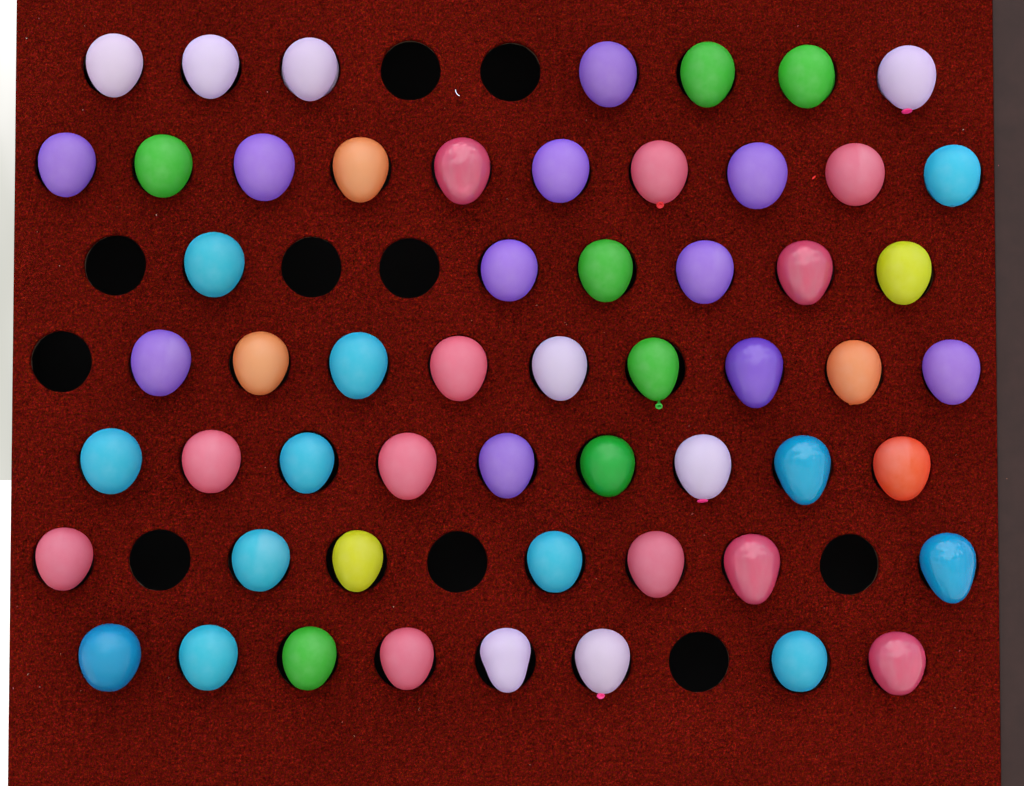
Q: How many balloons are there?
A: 56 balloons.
